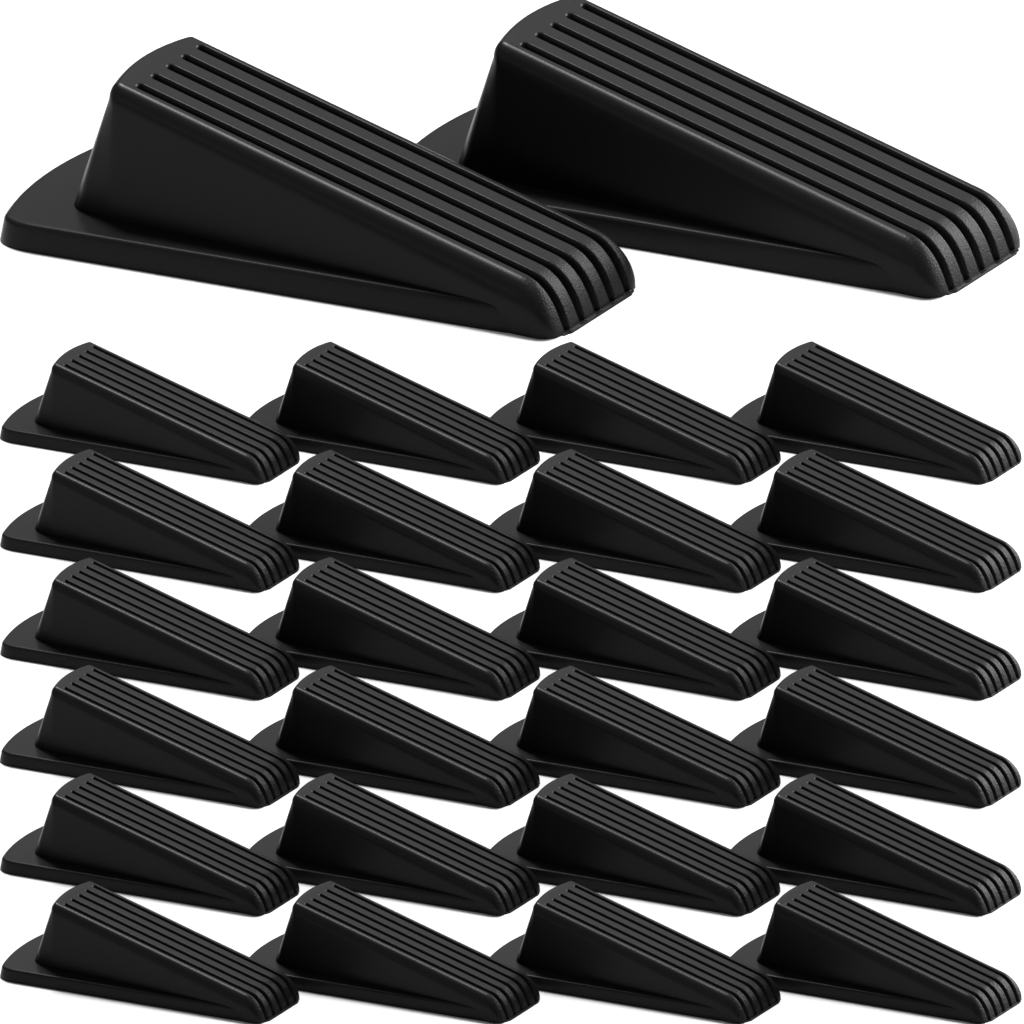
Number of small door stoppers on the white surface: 24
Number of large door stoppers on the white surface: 2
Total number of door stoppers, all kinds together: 26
